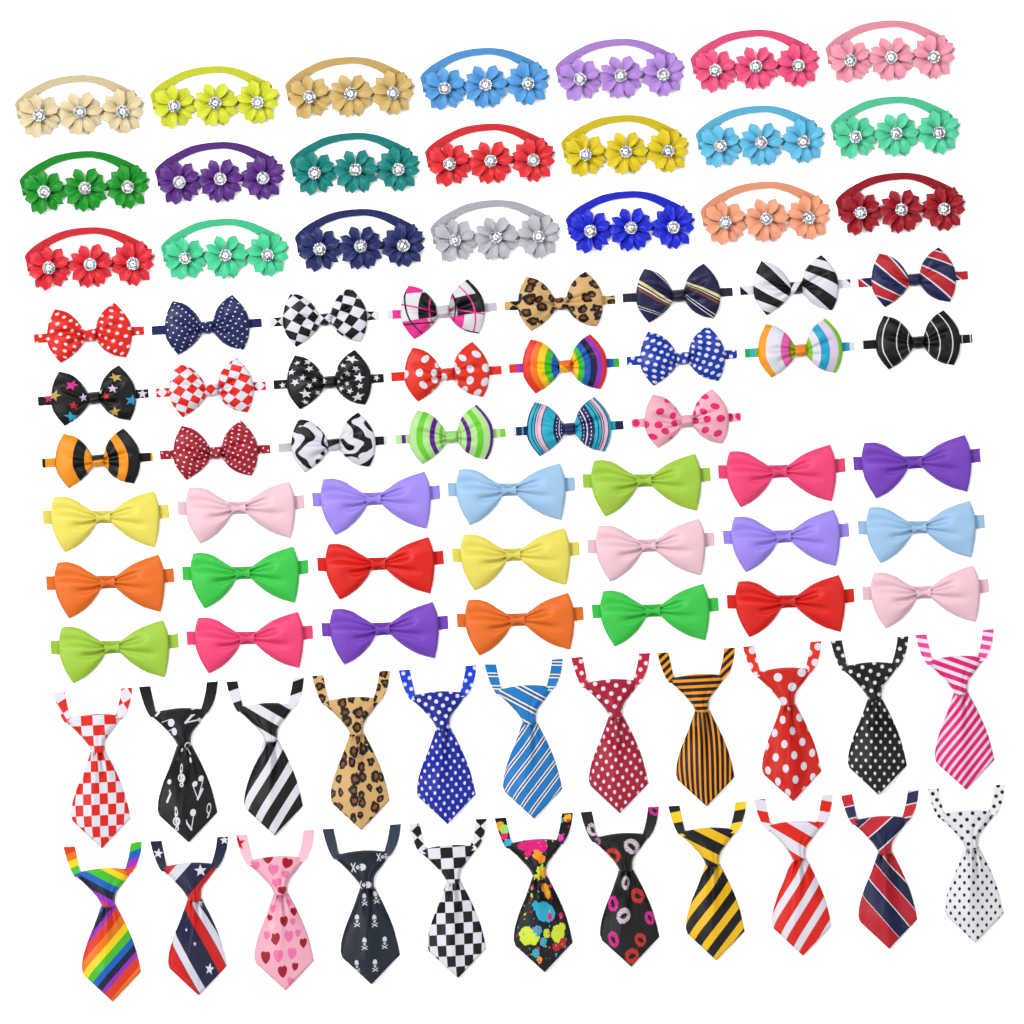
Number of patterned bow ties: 22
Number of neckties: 22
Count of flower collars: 21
